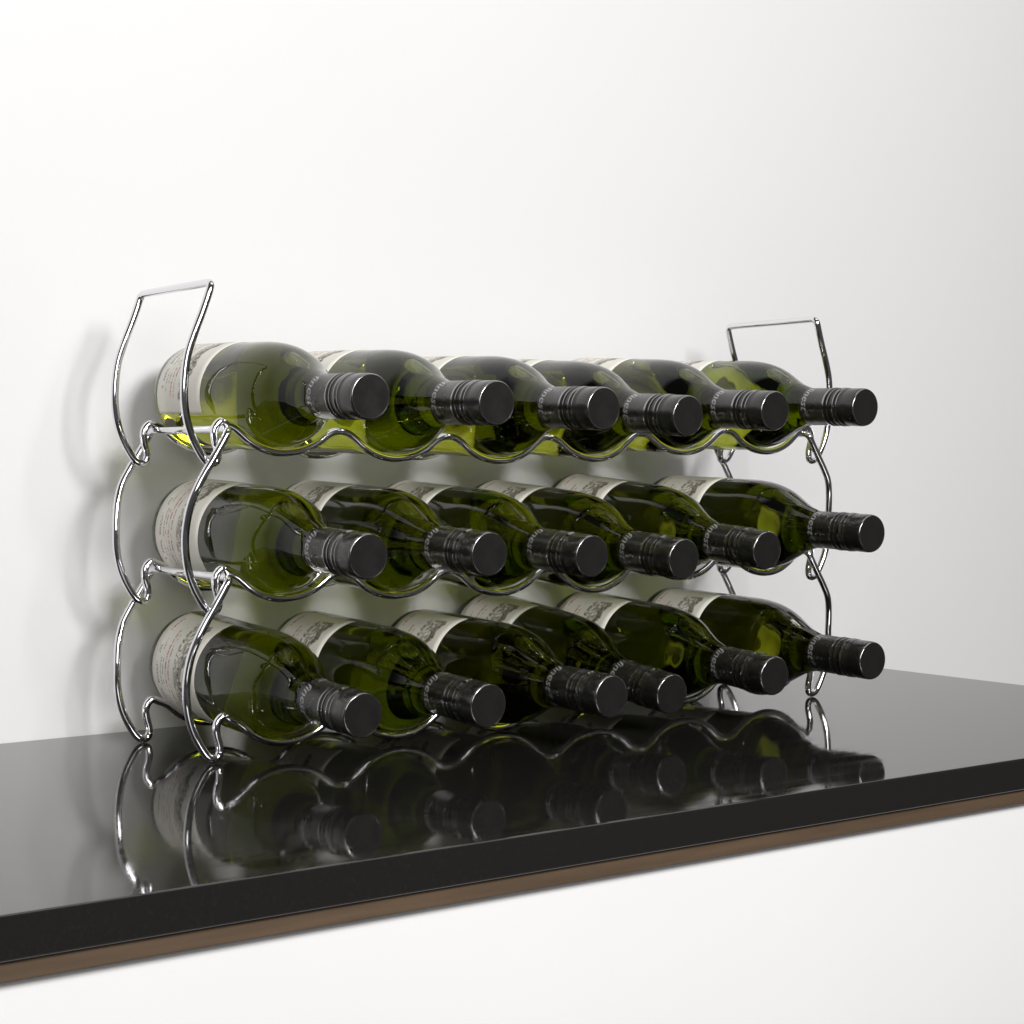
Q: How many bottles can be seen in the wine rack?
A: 18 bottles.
